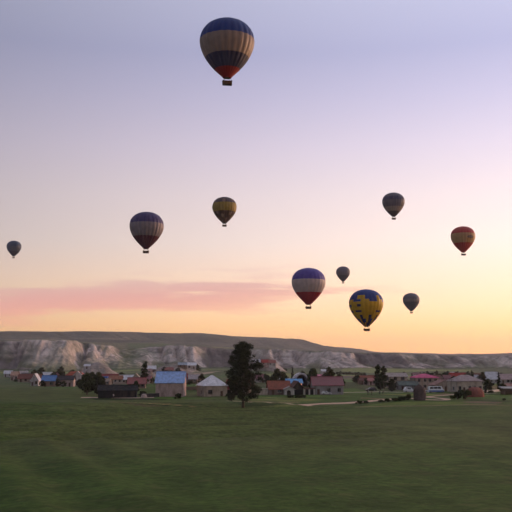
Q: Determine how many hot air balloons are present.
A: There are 10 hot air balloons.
